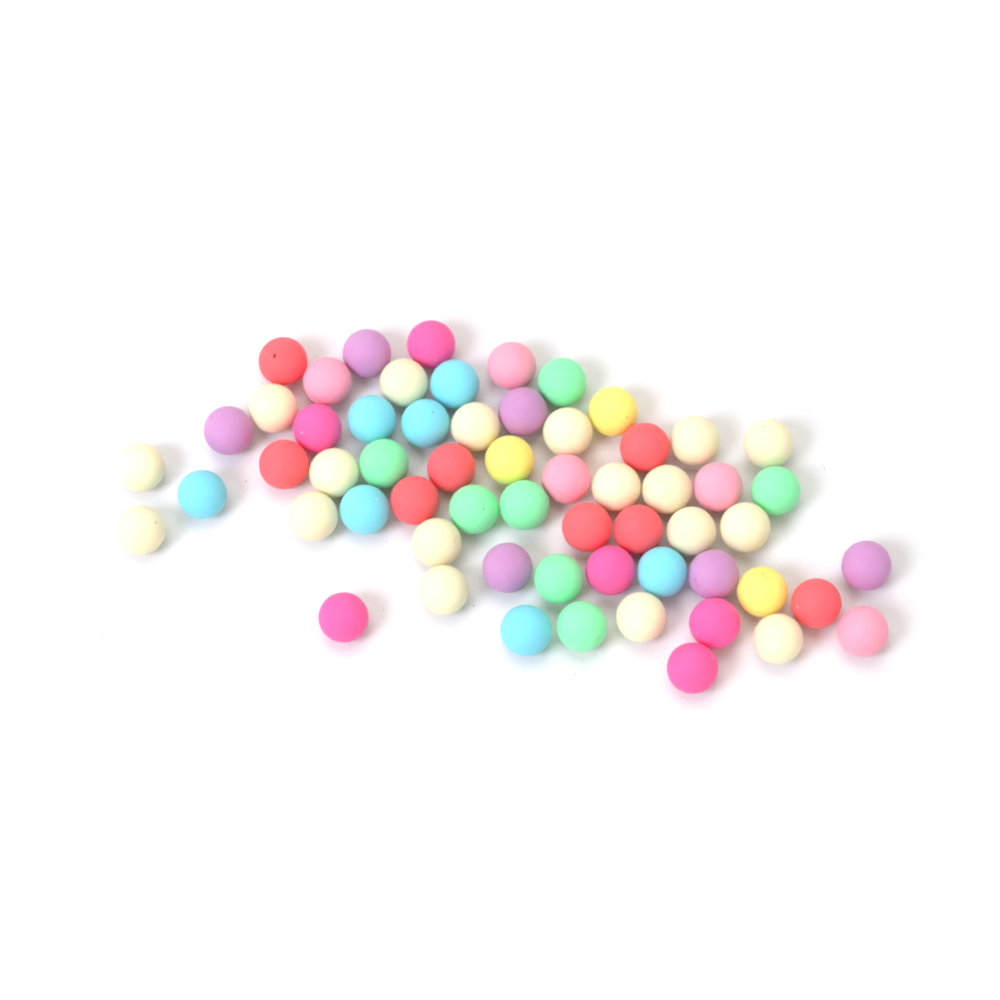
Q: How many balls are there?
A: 60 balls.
